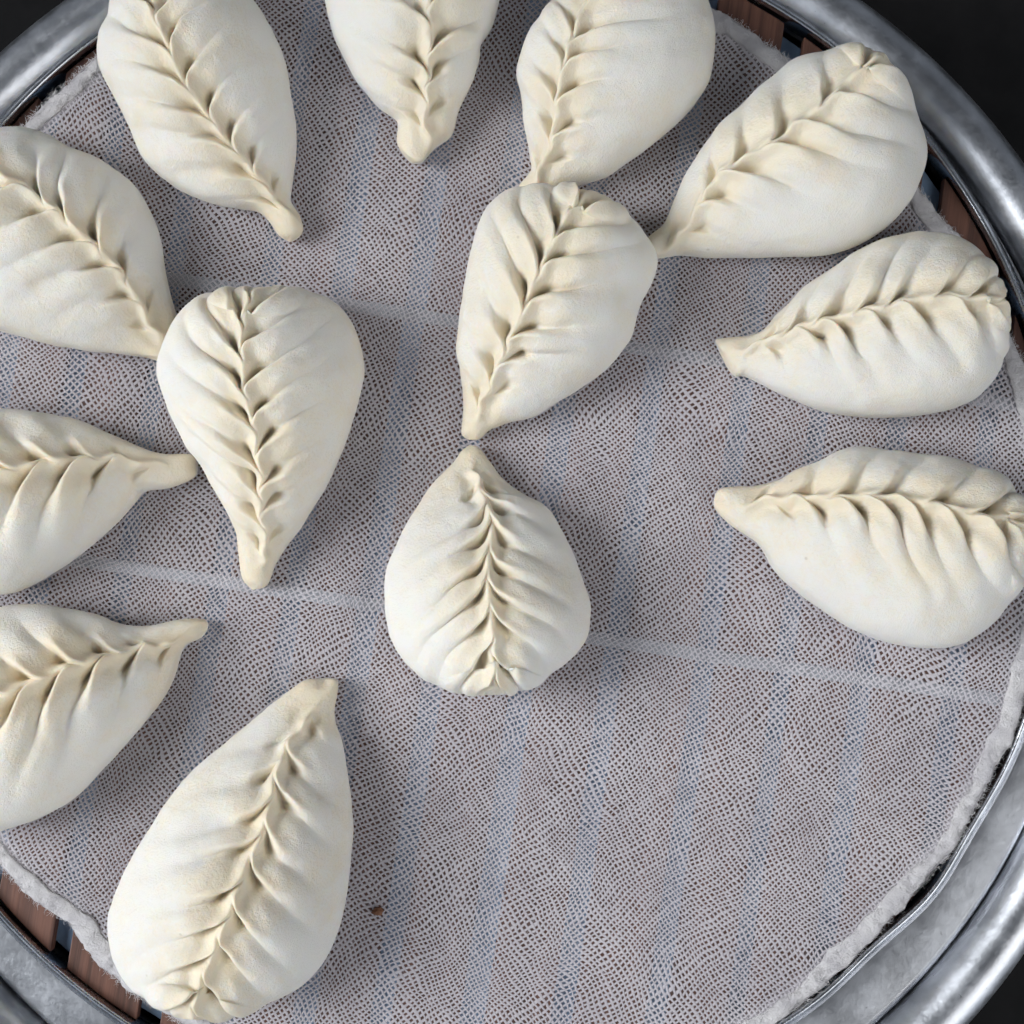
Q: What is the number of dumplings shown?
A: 13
